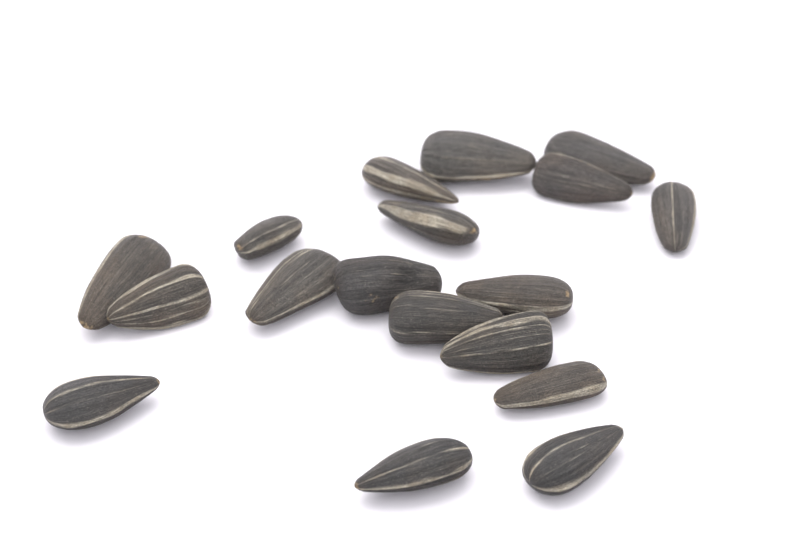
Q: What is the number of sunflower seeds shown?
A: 18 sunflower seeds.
